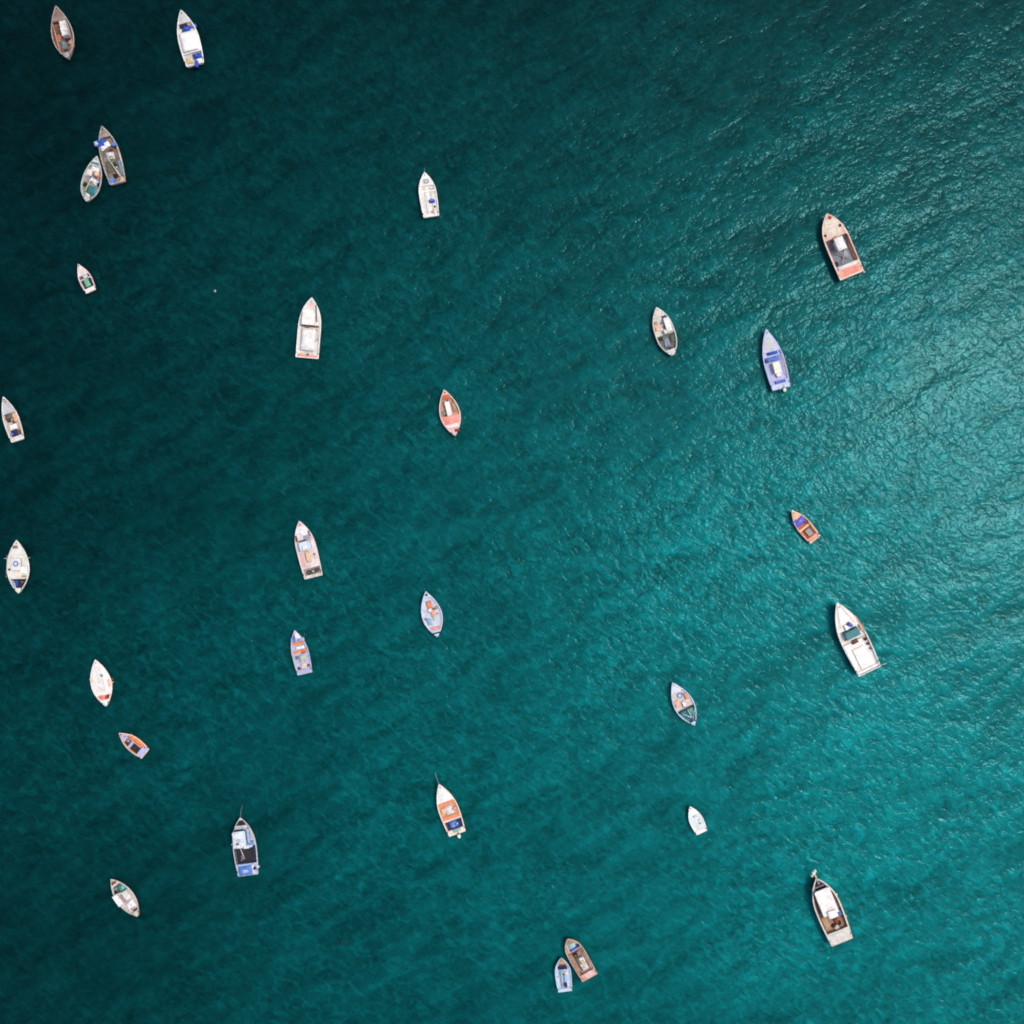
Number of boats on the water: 28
